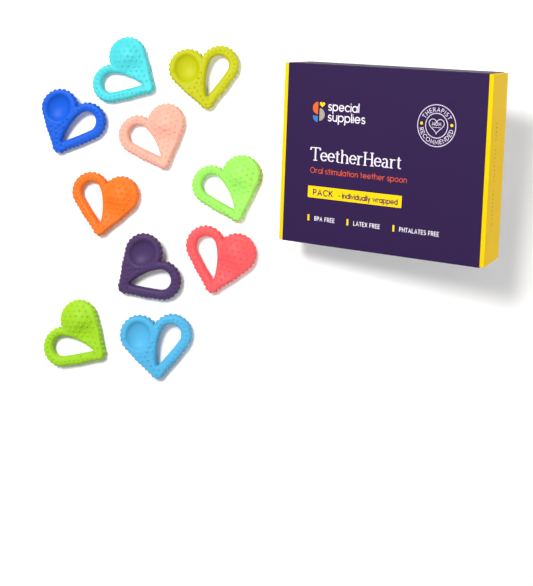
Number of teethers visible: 10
